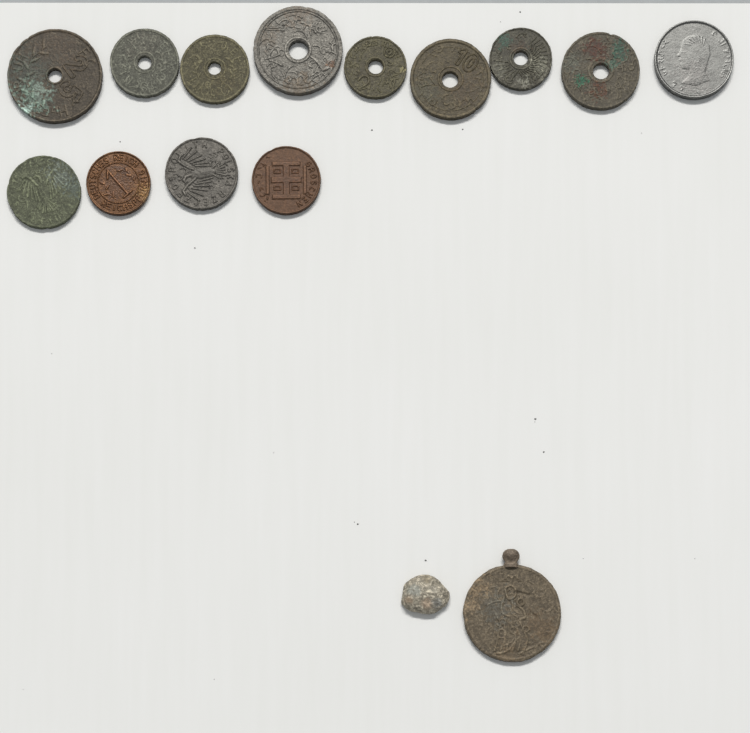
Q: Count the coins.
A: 13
